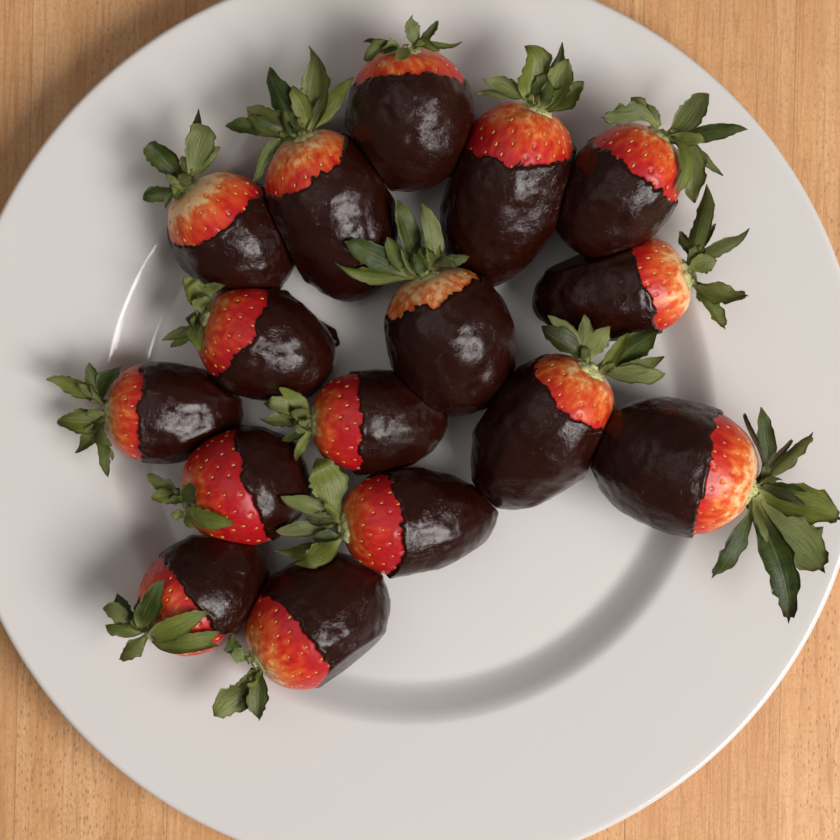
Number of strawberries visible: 16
